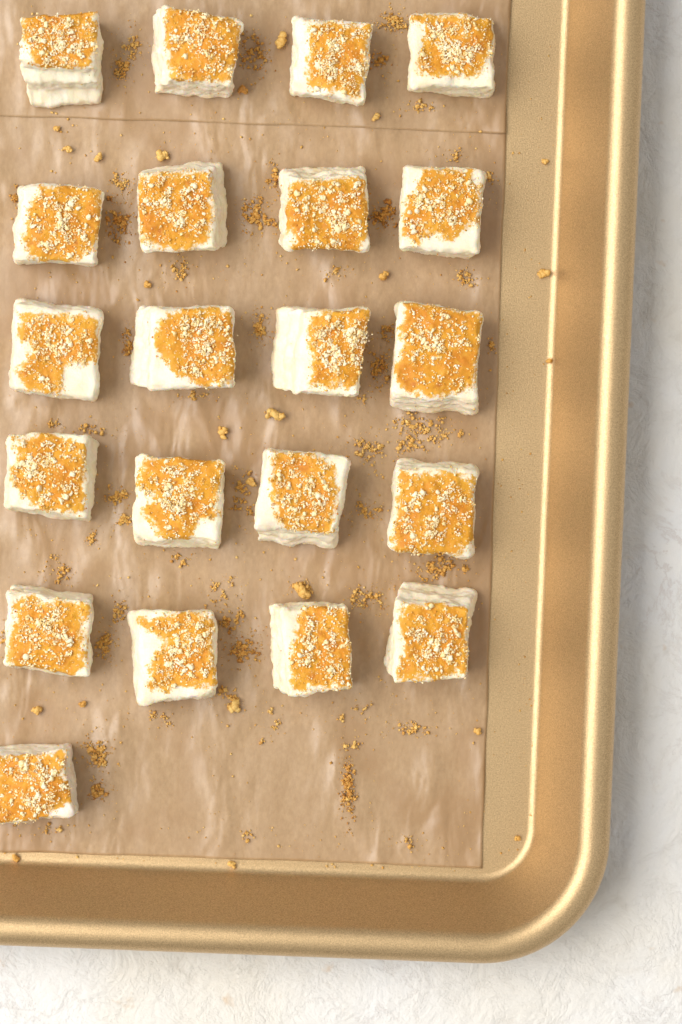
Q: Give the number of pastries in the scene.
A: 21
